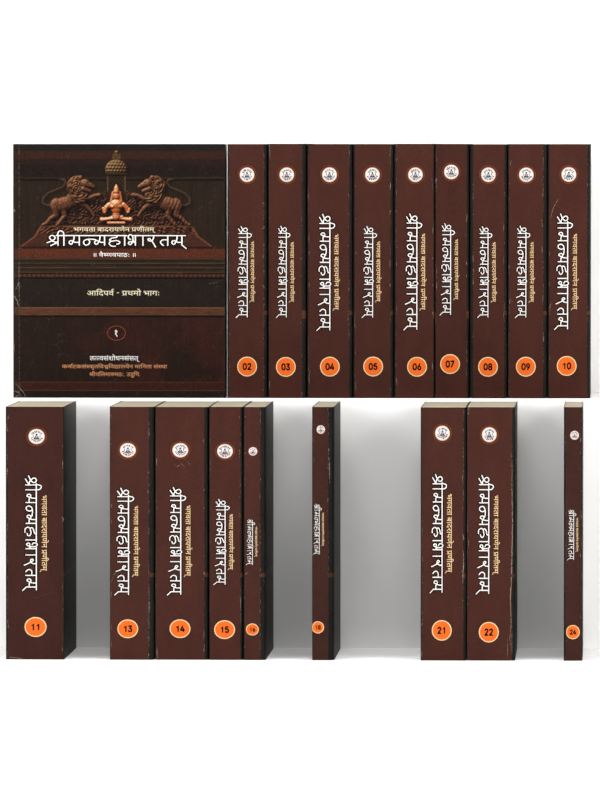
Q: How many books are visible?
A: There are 19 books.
